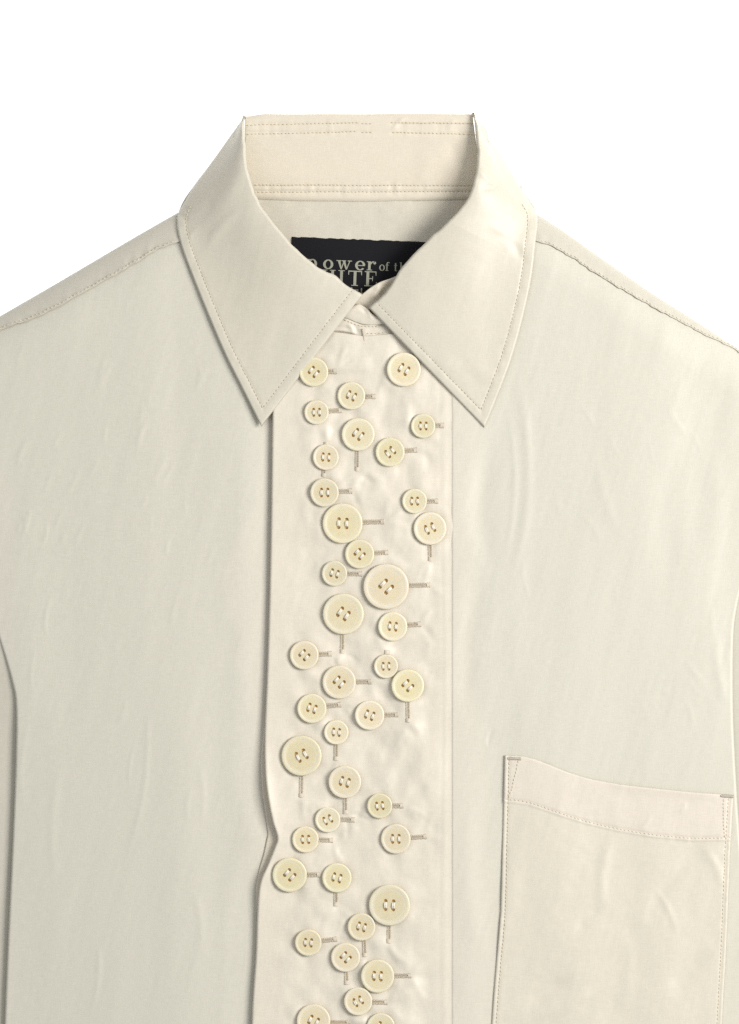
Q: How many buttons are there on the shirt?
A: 40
